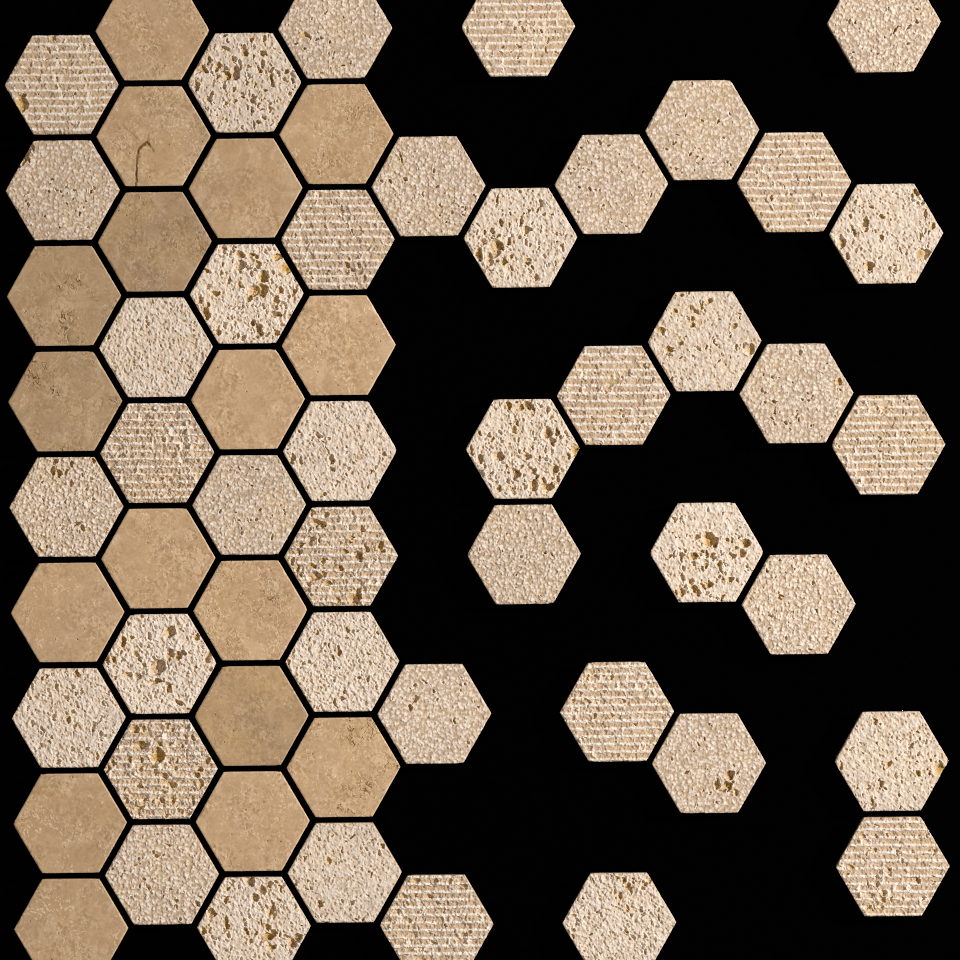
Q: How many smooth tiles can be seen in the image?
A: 17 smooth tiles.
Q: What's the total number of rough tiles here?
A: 42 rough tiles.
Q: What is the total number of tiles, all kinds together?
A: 59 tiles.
